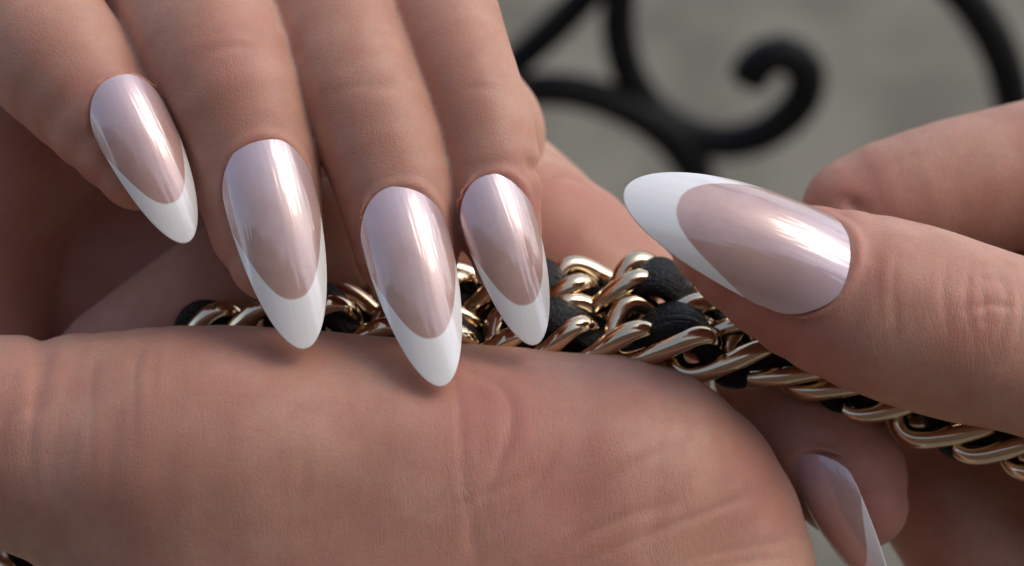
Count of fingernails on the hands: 6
